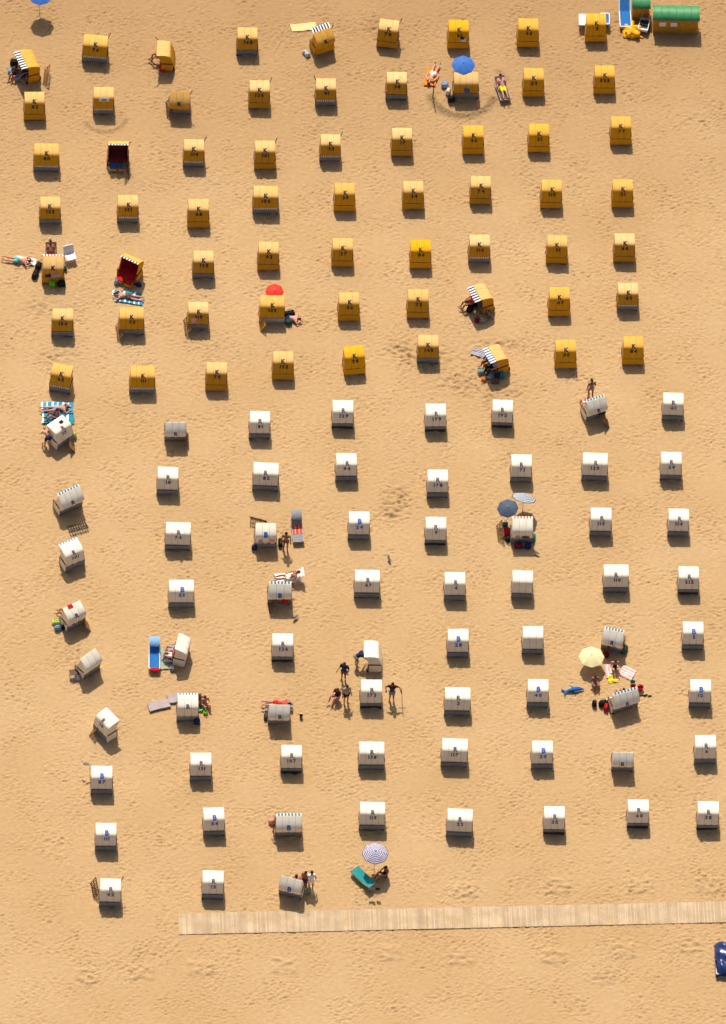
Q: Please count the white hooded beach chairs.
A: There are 67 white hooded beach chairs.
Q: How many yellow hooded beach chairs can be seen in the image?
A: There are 63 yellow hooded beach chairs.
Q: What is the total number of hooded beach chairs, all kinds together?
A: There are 130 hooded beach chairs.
